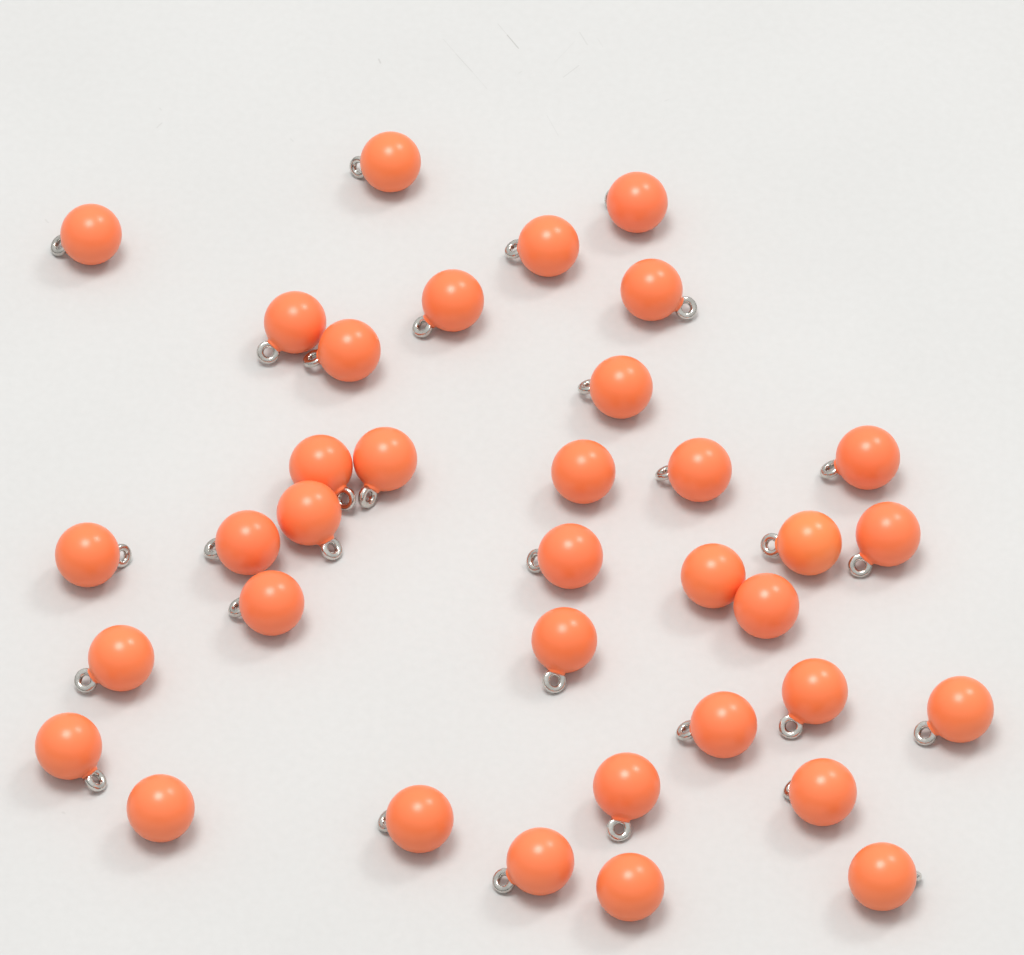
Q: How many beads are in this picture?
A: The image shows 36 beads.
